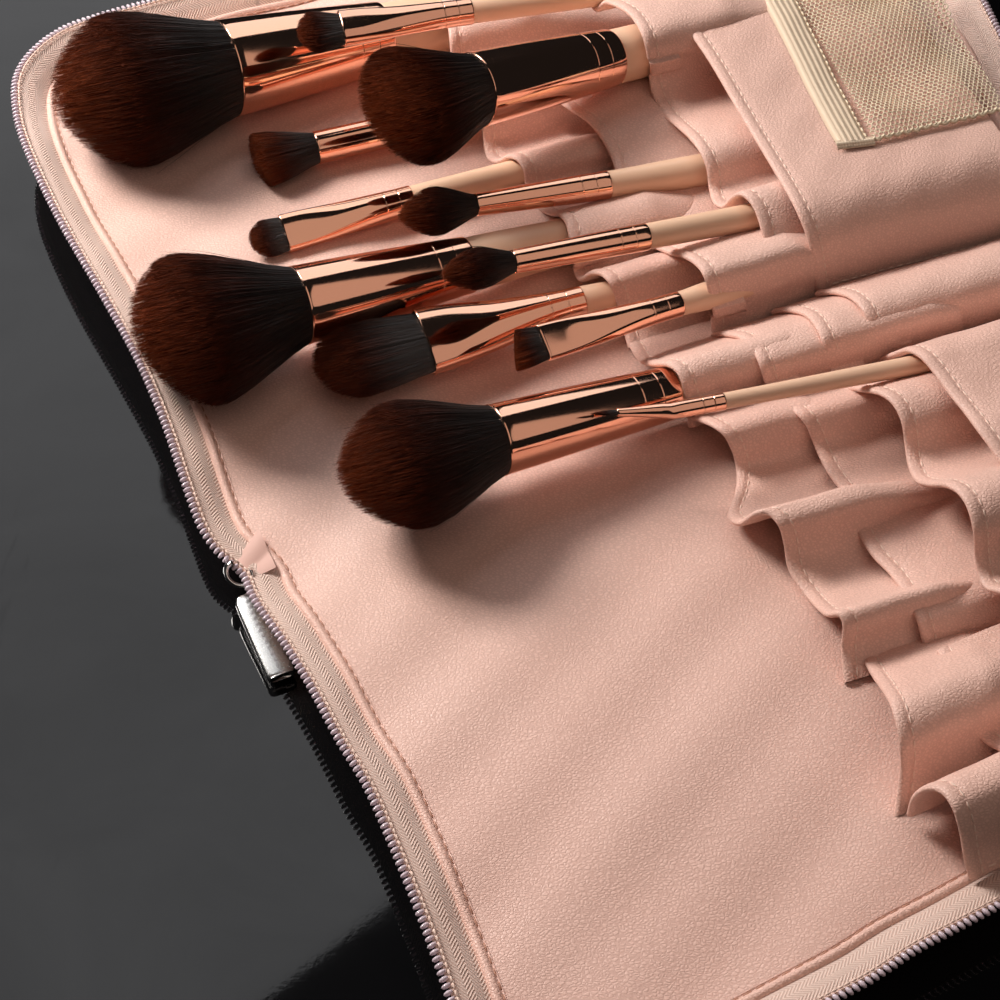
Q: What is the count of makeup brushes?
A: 12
